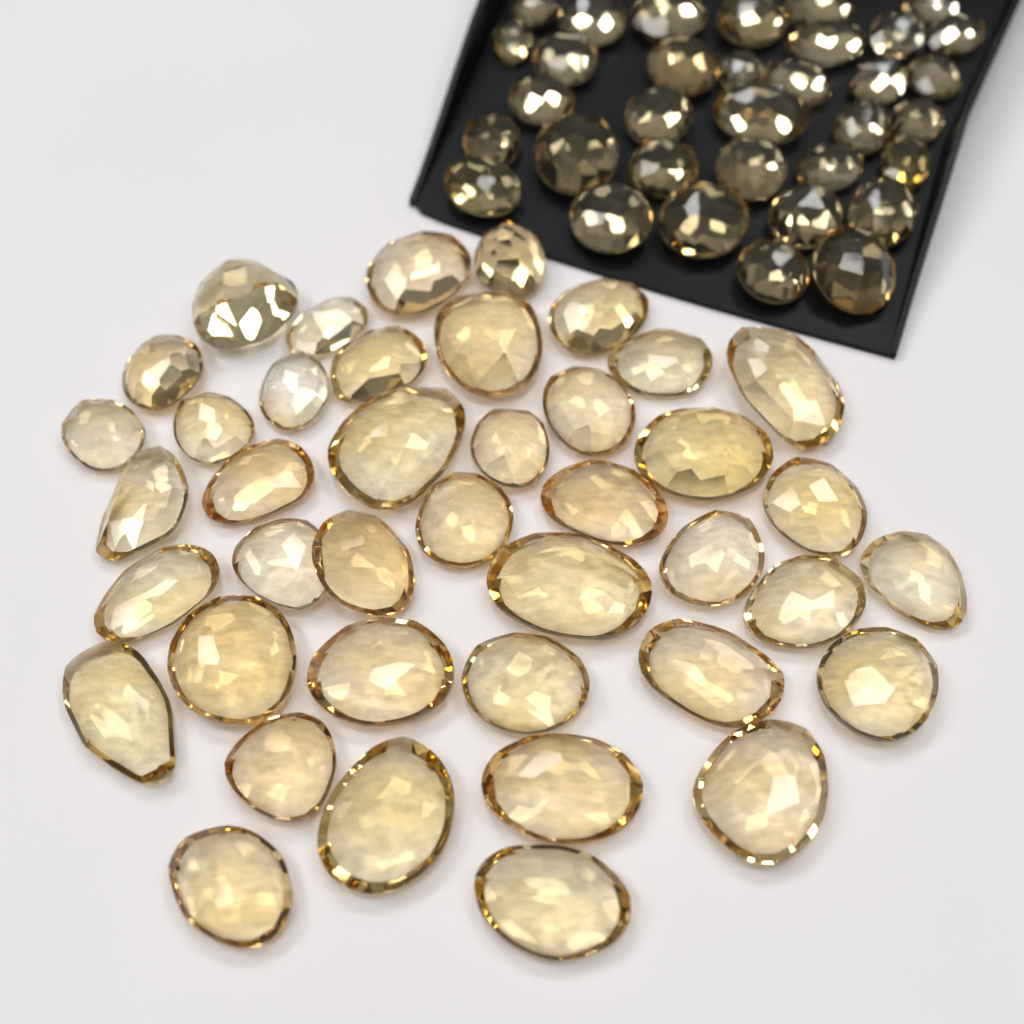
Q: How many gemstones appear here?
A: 75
